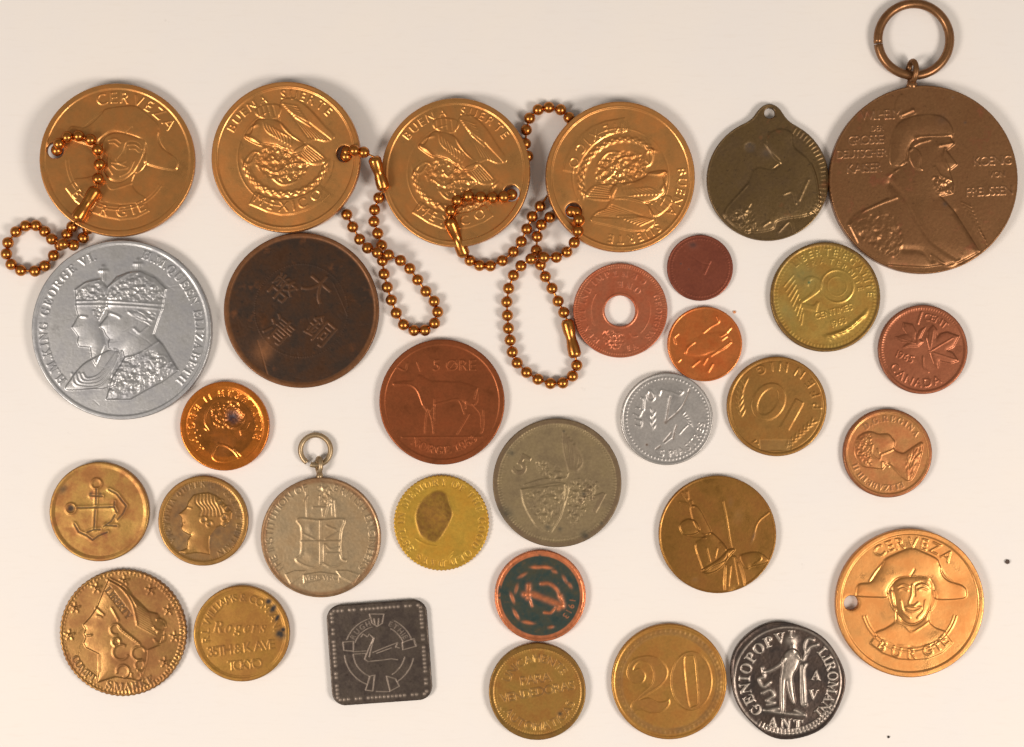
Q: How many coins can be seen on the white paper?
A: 29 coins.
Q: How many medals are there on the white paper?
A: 3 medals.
